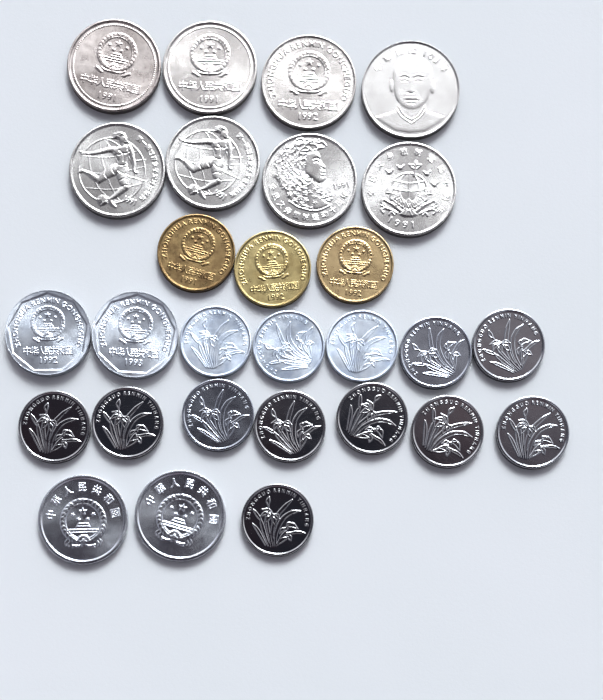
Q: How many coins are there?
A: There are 28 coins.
